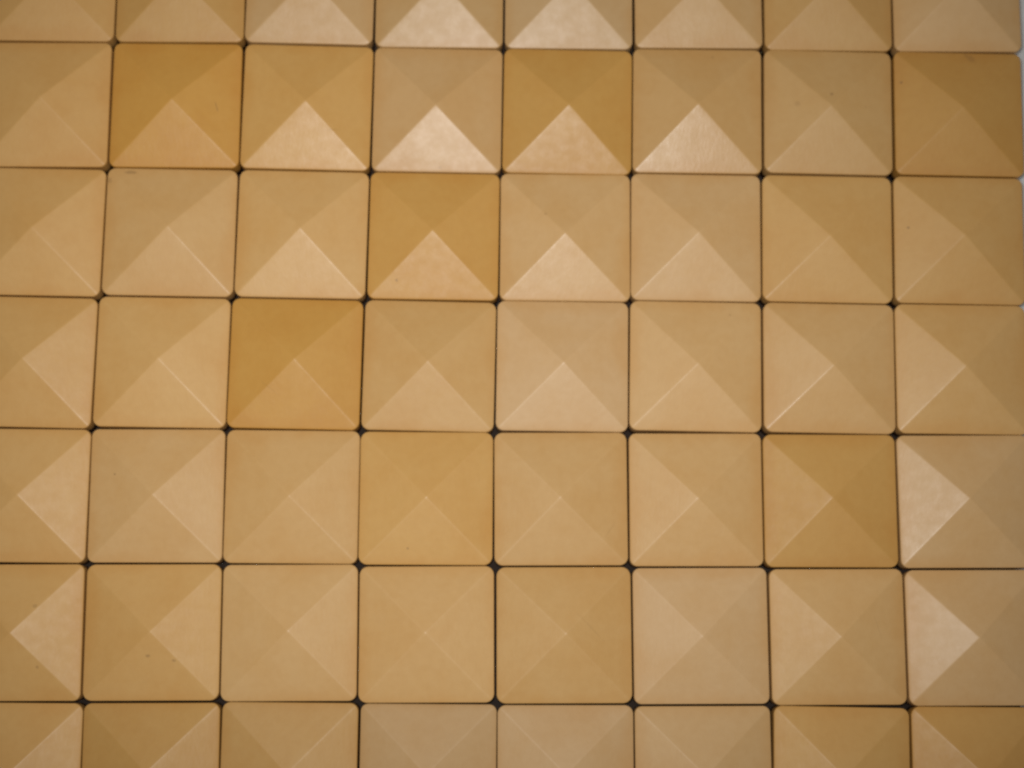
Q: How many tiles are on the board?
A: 56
